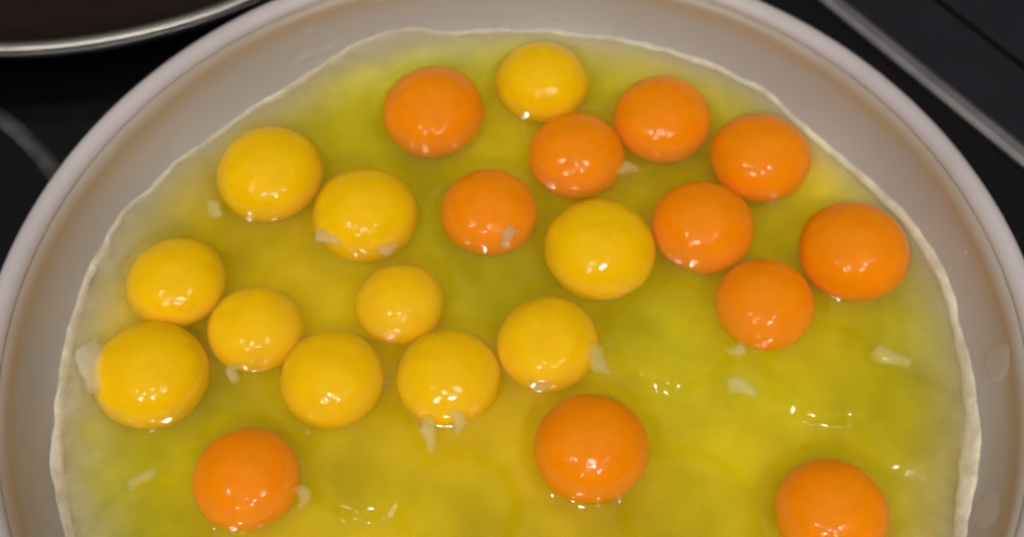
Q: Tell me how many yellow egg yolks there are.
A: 11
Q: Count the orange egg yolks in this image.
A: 11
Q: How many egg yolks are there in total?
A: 22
